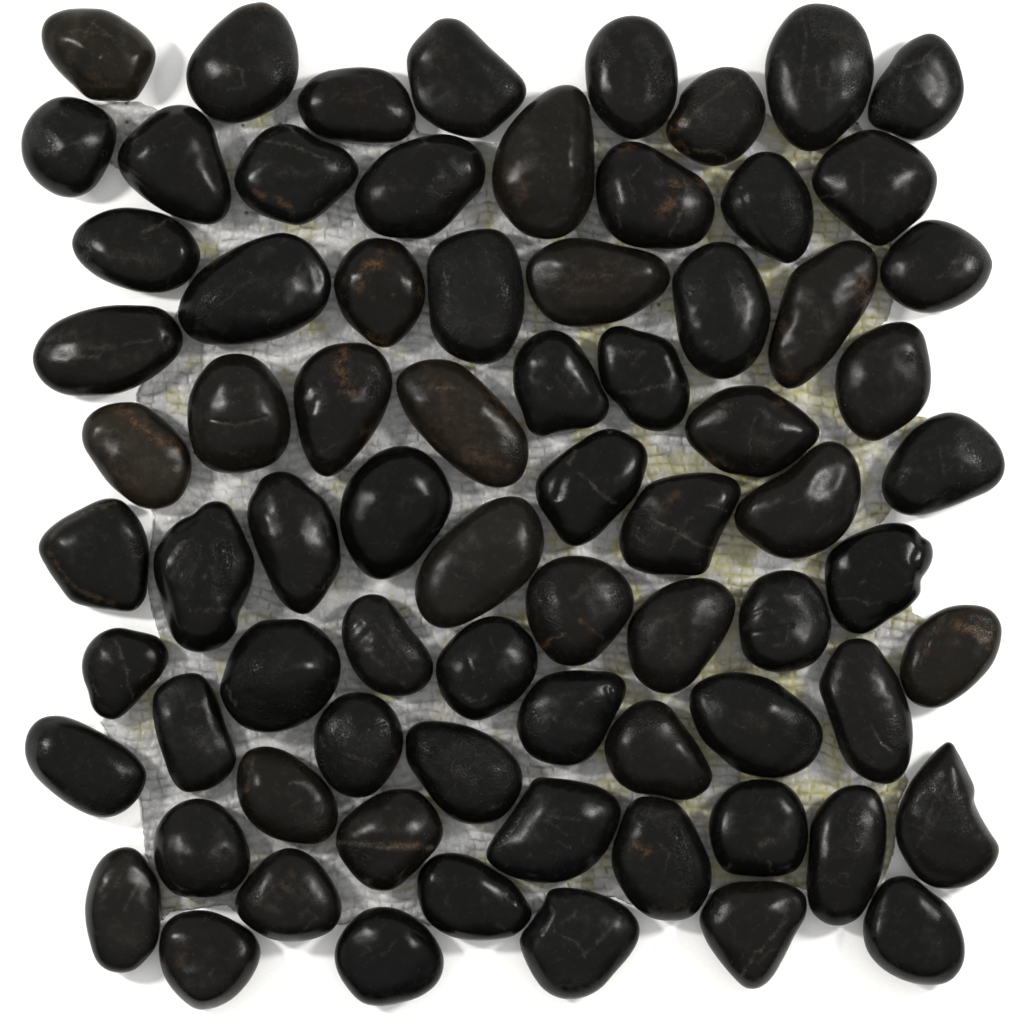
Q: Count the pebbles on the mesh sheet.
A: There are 75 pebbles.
